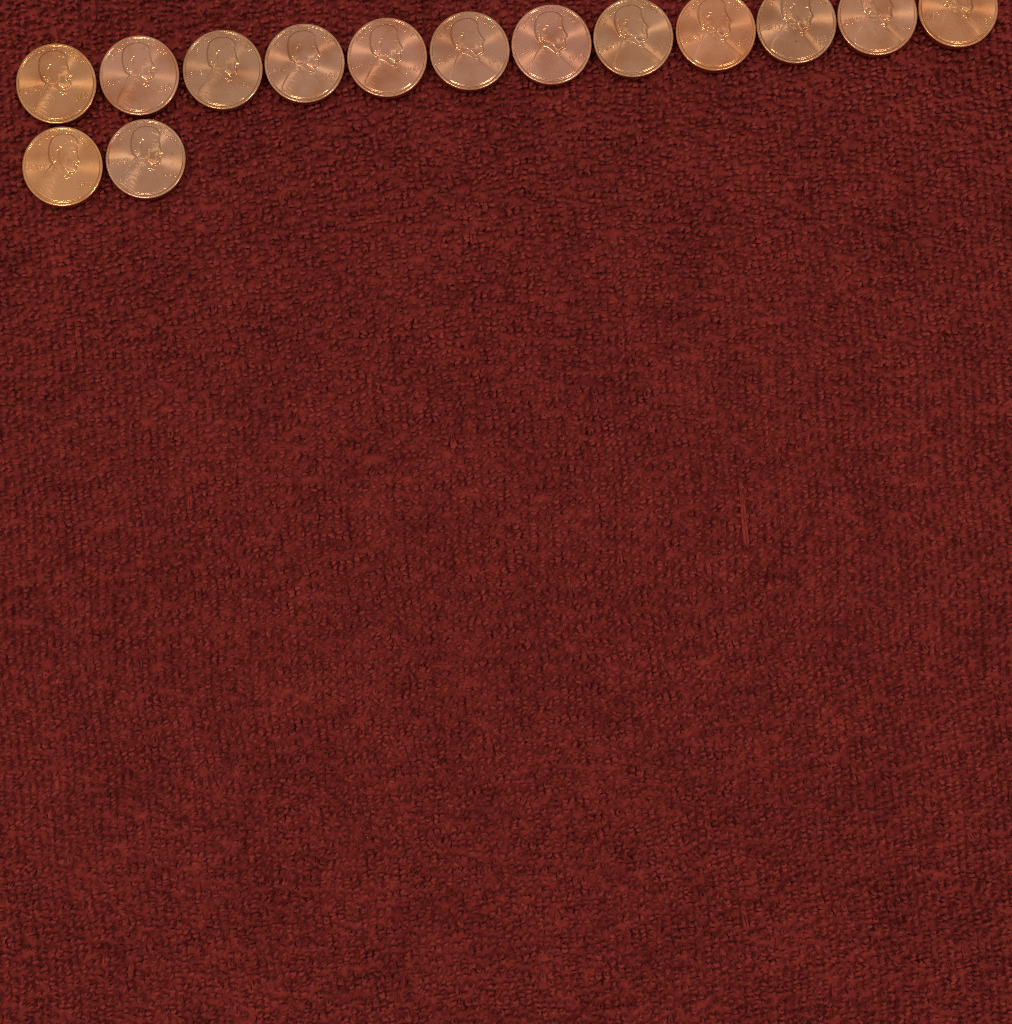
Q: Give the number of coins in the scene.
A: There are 14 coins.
